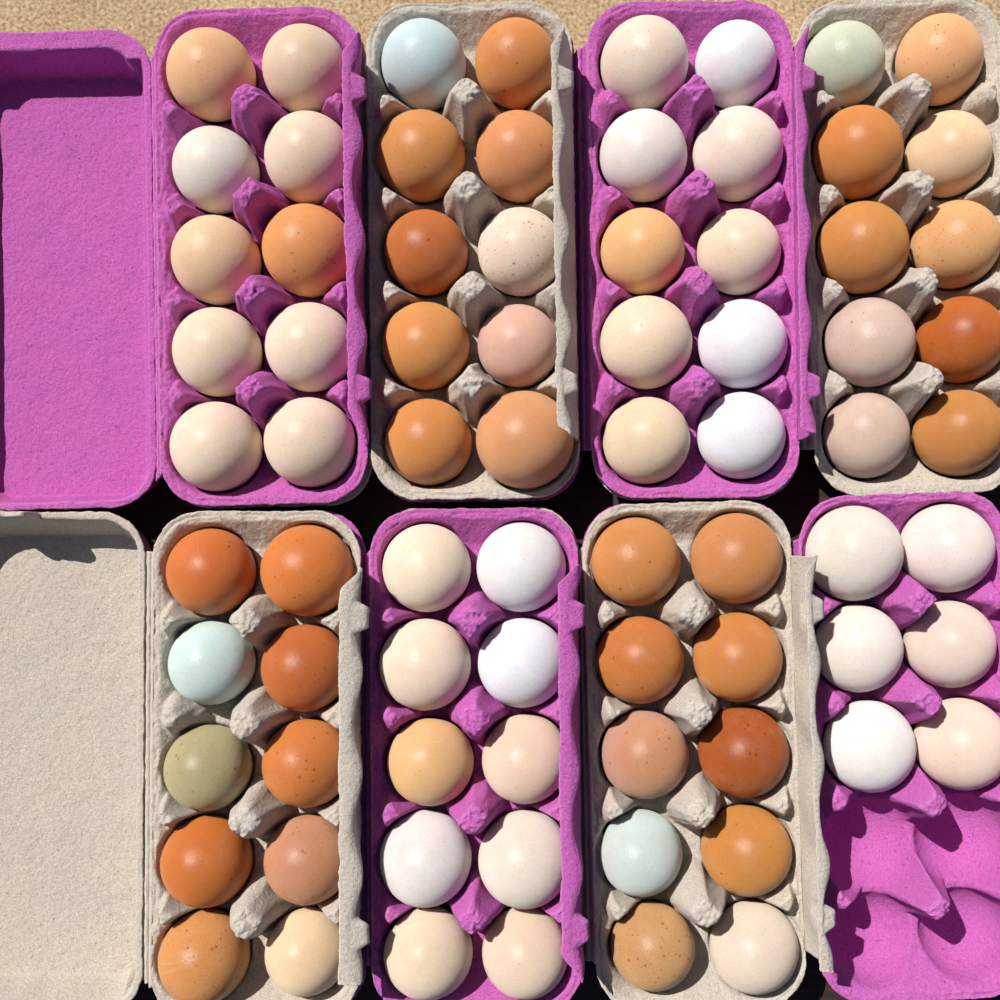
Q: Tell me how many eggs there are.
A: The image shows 76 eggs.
